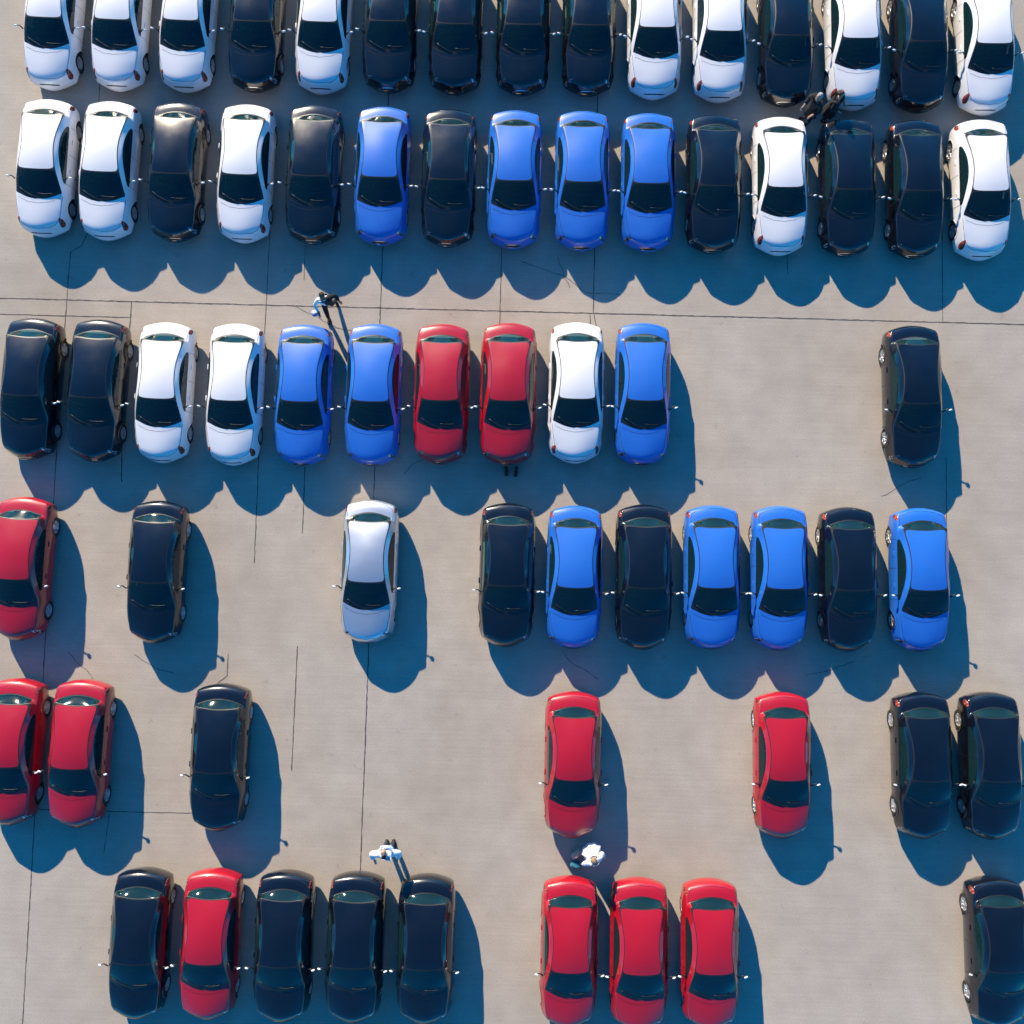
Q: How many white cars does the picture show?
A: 16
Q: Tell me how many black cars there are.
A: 28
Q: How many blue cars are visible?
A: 11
